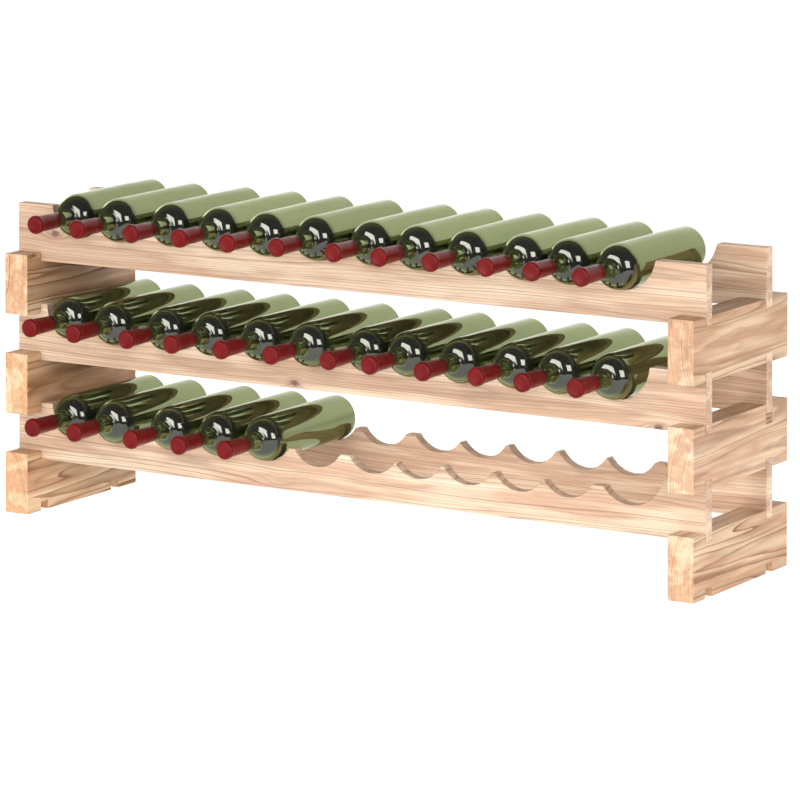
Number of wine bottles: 29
